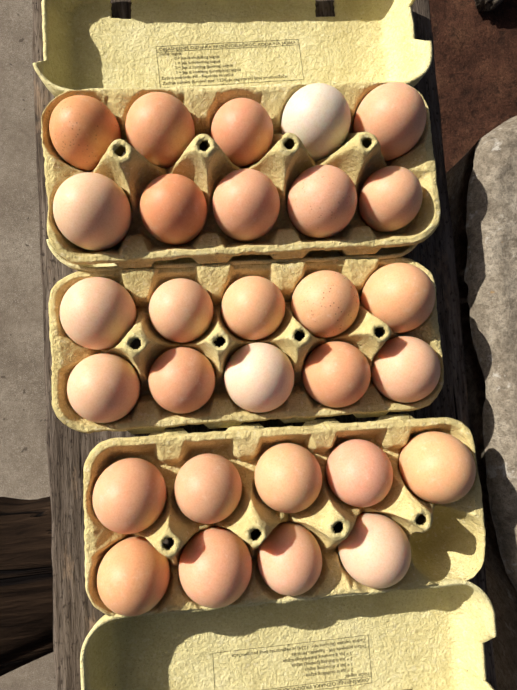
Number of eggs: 29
